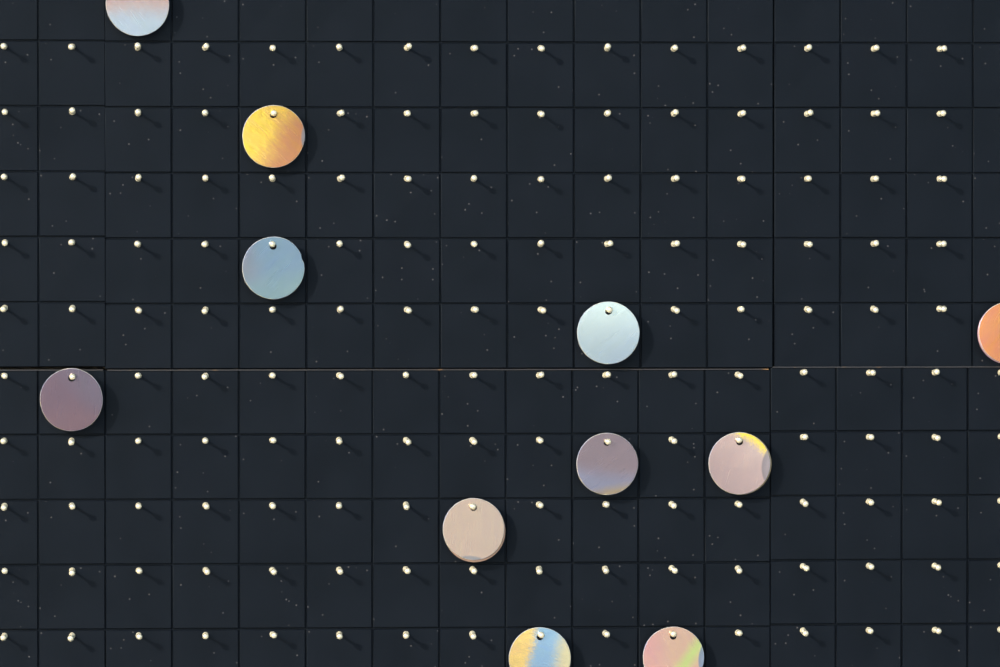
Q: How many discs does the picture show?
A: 11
